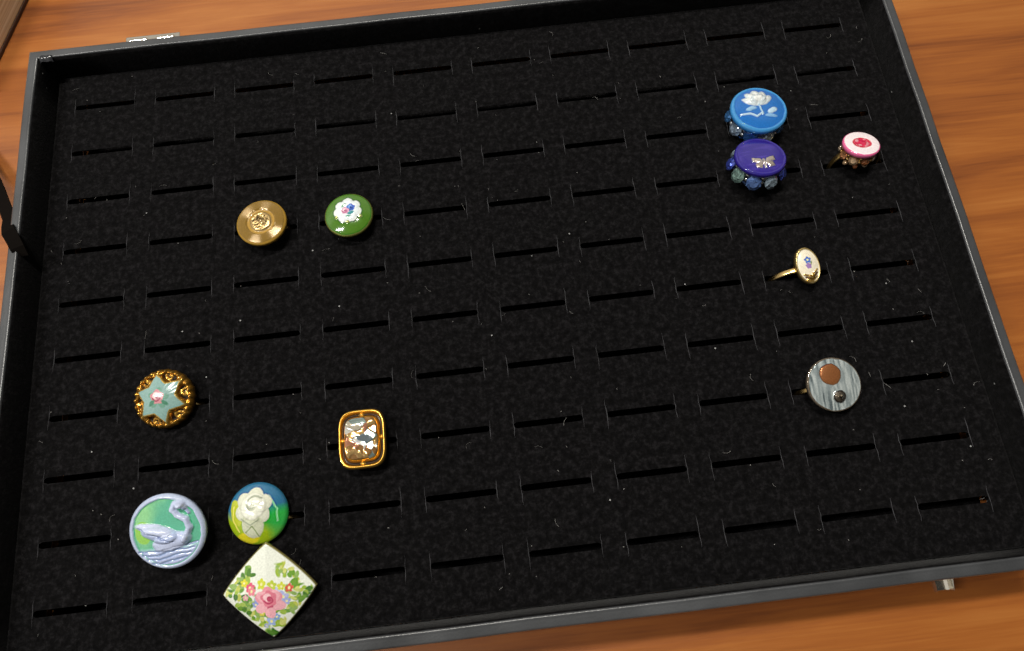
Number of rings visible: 12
